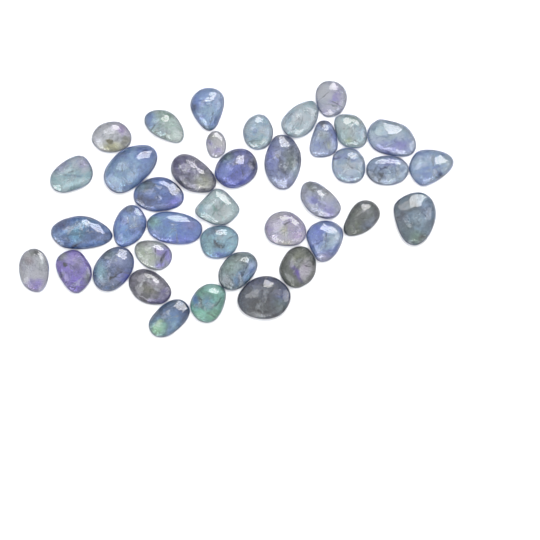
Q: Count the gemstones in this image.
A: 39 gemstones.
